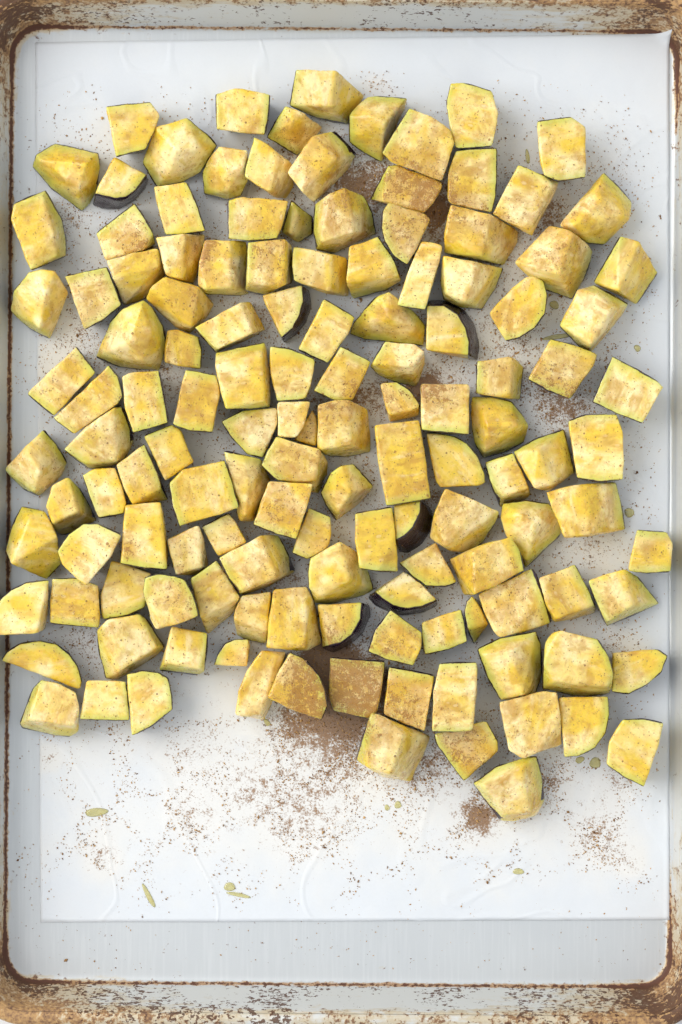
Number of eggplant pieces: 134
